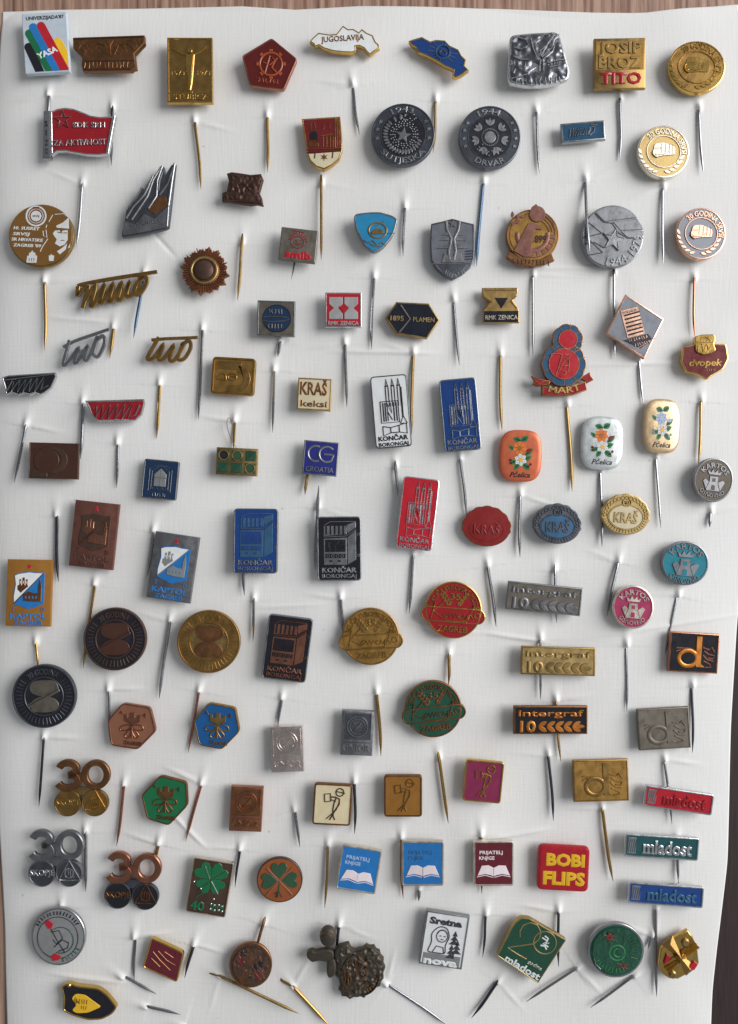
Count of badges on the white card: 103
